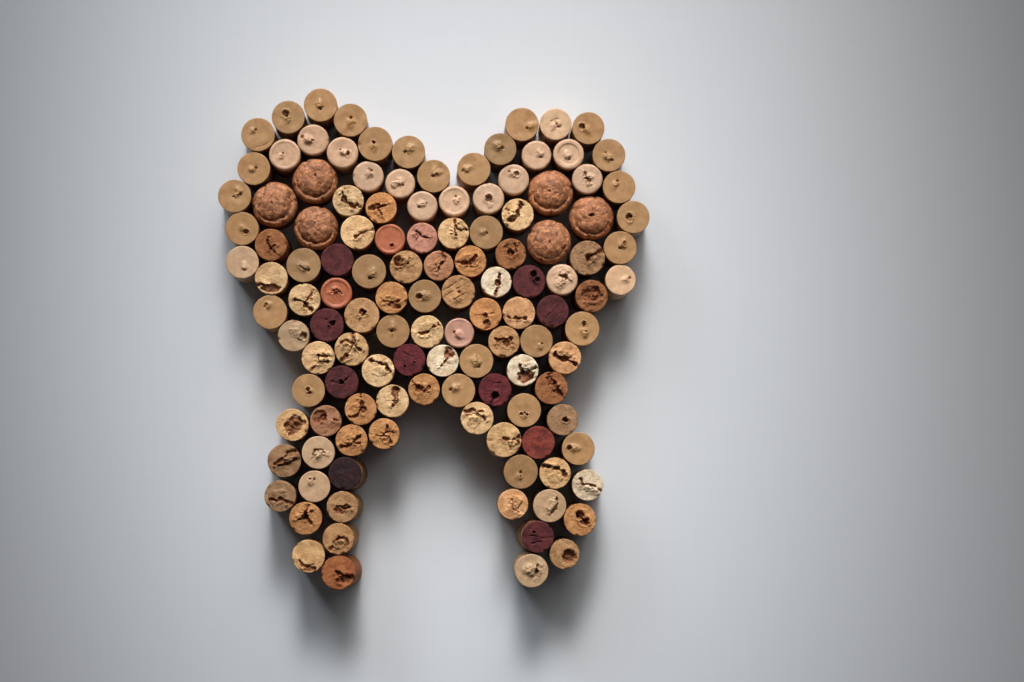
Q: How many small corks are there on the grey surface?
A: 118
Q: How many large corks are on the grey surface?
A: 6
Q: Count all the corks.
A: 124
